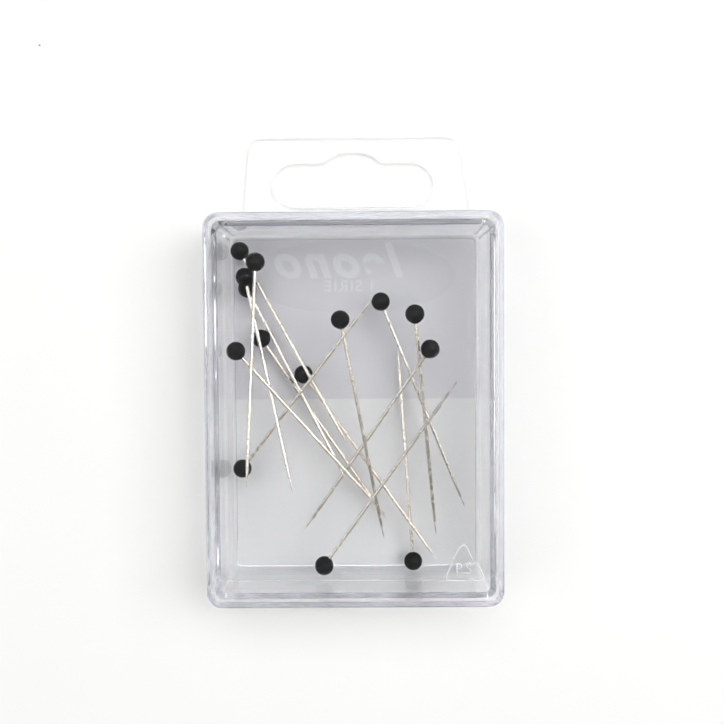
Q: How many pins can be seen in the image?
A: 14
